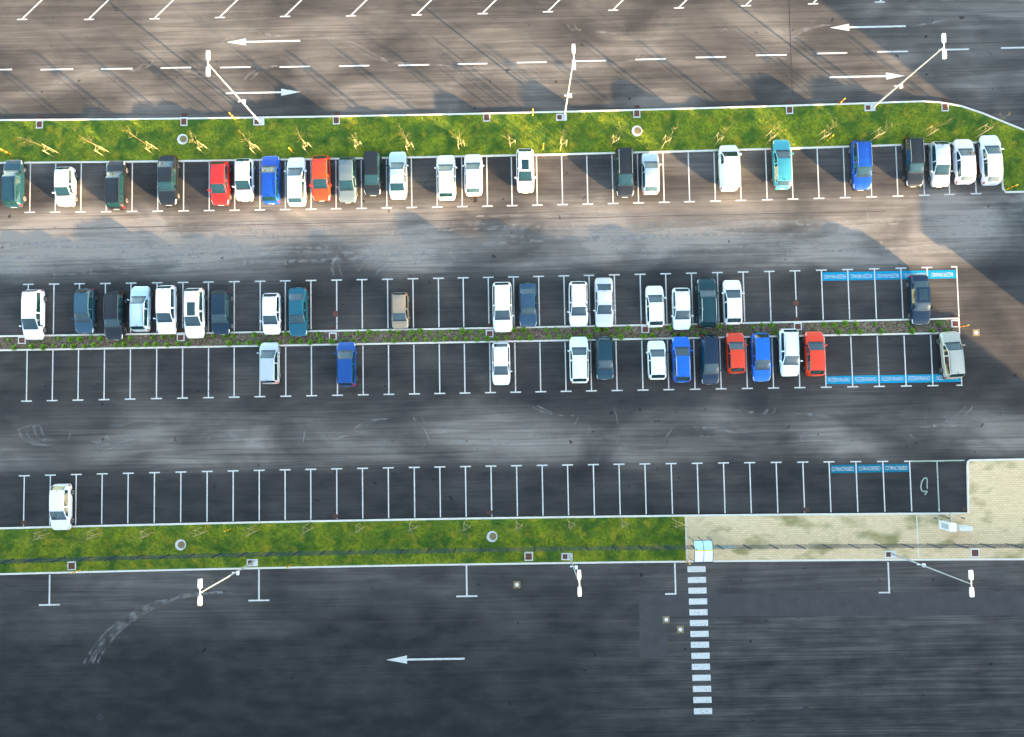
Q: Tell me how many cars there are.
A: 57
